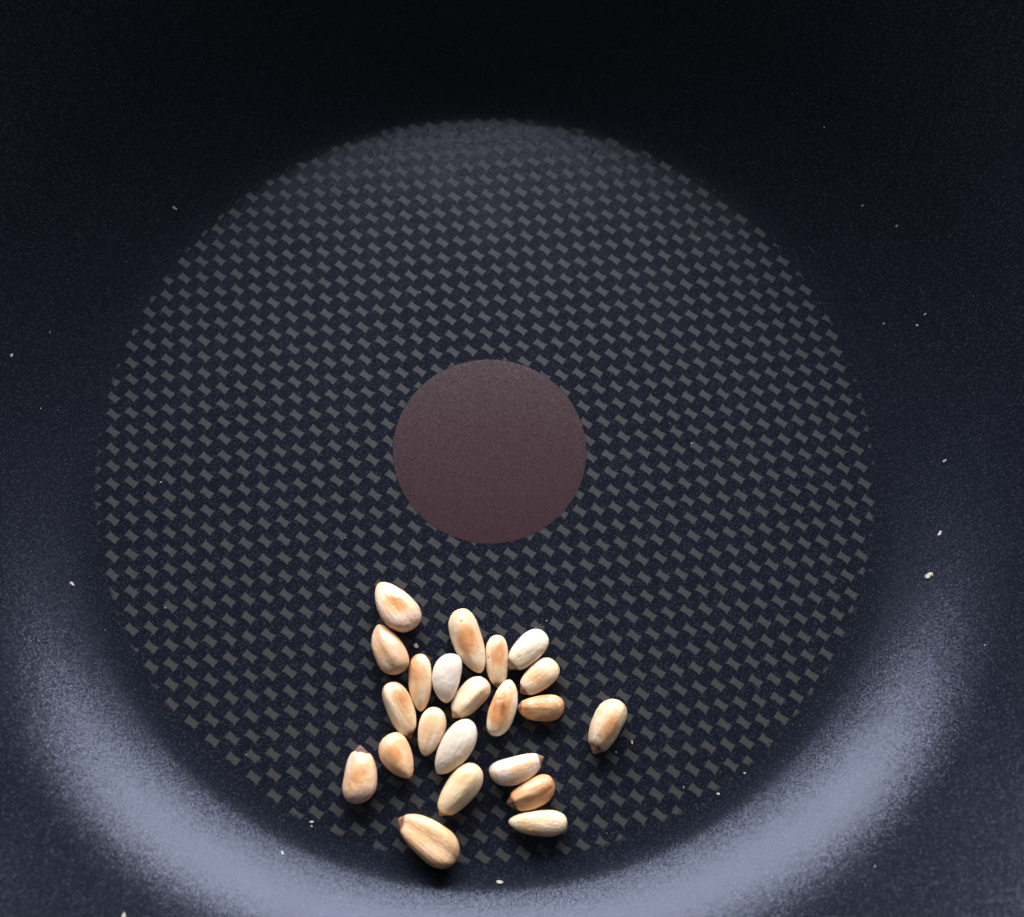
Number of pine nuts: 22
